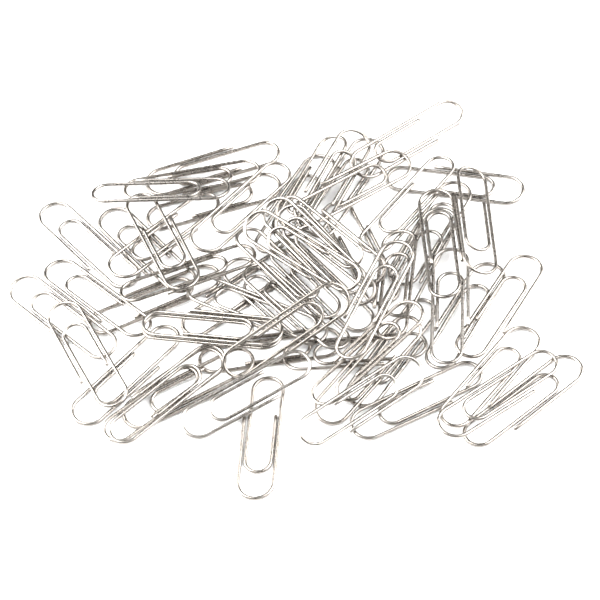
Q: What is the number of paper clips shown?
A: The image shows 61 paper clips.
